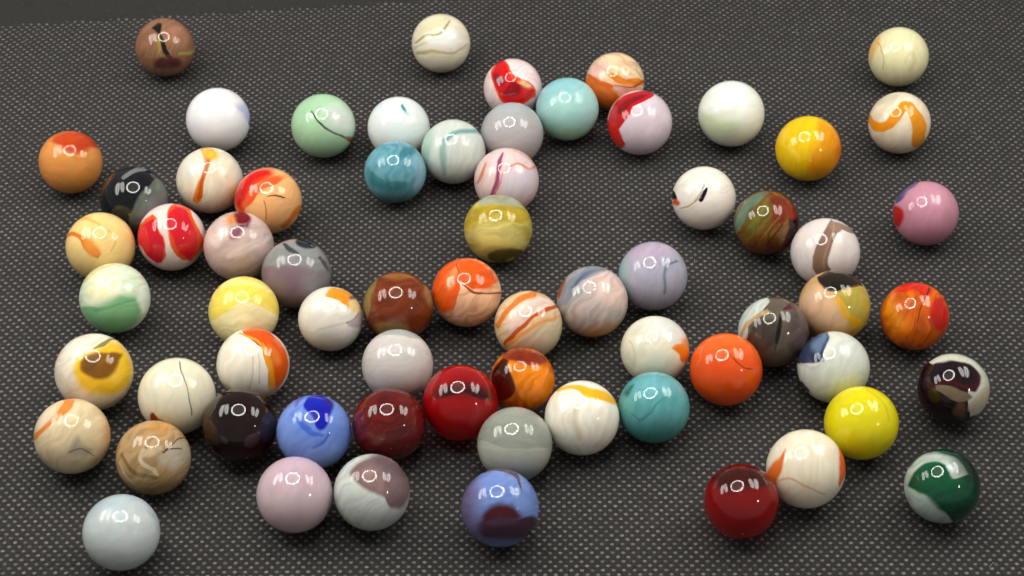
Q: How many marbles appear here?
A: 67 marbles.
